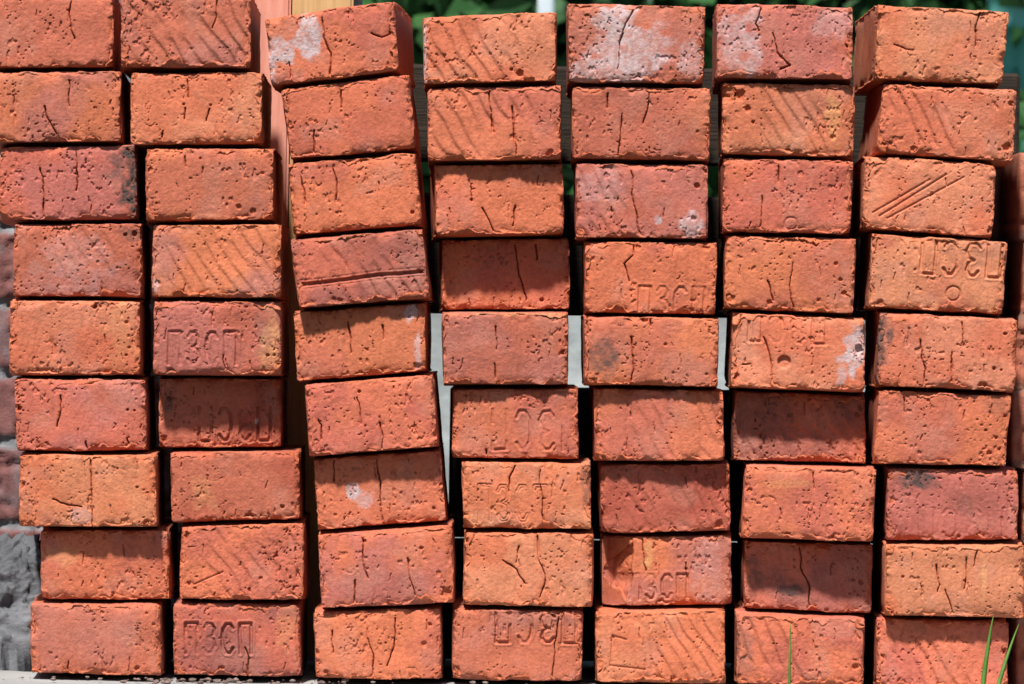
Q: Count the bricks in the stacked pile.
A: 63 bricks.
